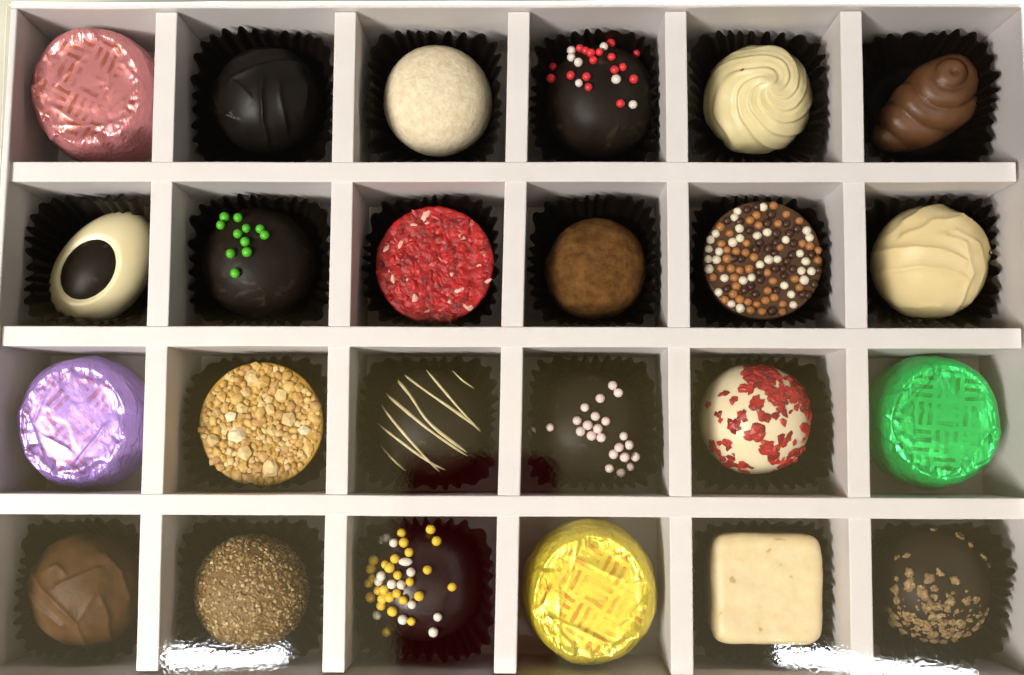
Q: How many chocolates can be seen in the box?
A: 24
